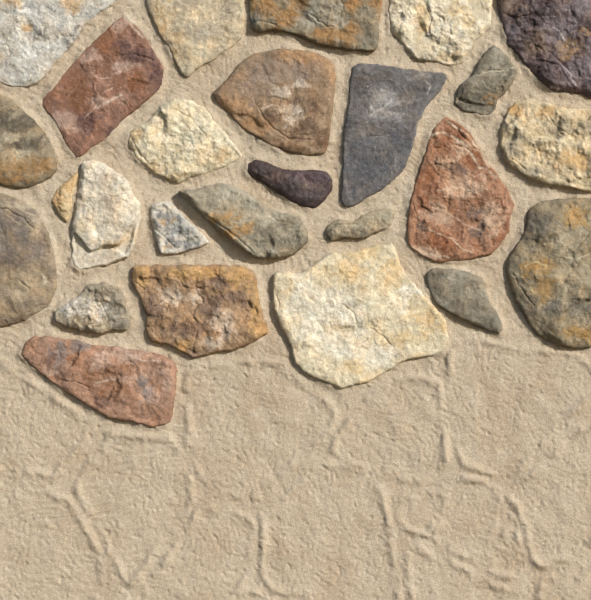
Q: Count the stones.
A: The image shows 26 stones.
